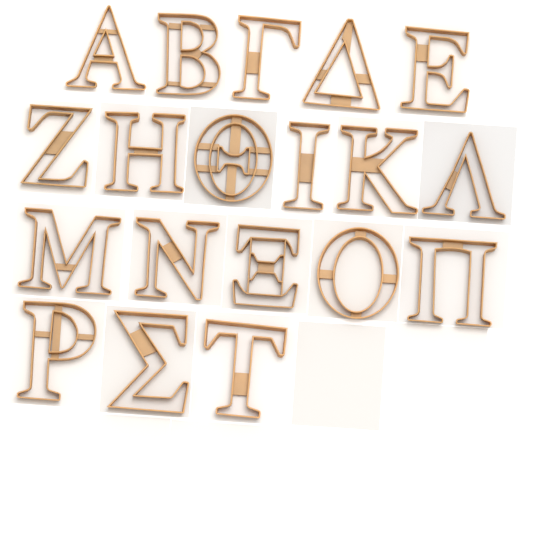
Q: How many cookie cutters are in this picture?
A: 19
